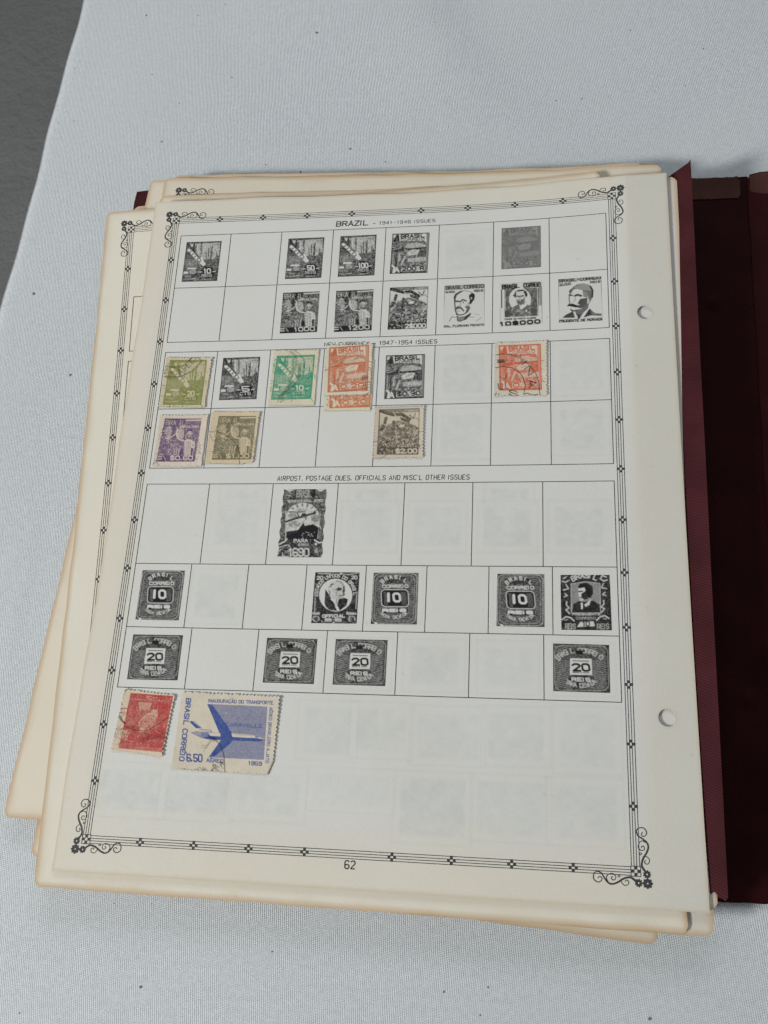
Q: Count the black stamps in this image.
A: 23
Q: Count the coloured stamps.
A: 10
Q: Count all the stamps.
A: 33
